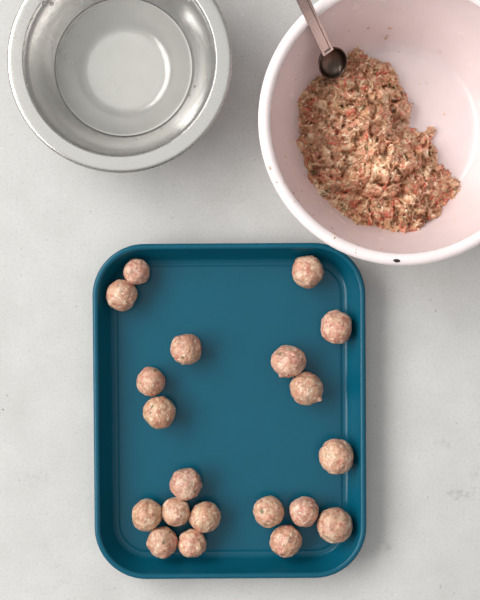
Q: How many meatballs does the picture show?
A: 20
